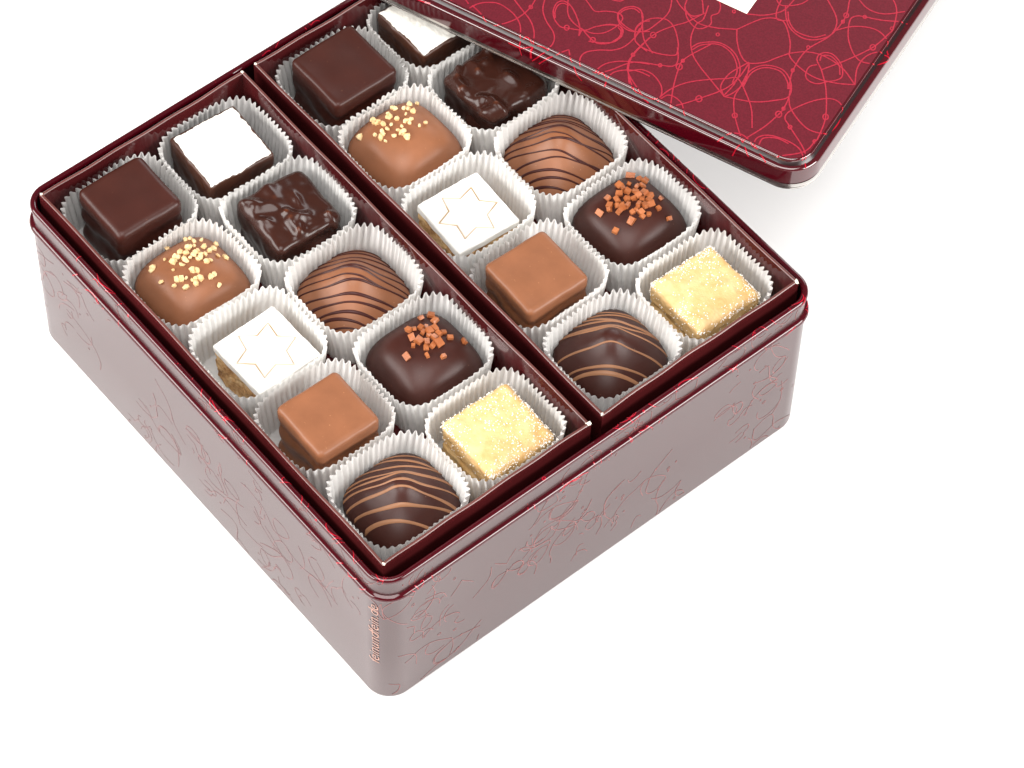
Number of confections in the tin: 20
